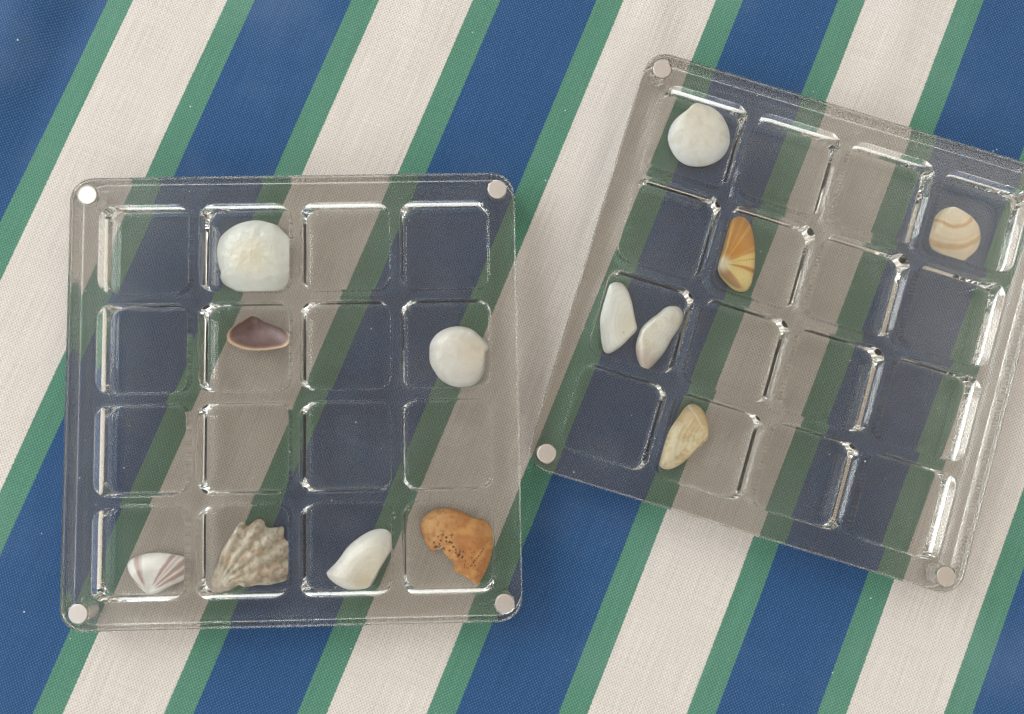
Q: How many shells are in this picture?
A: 13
